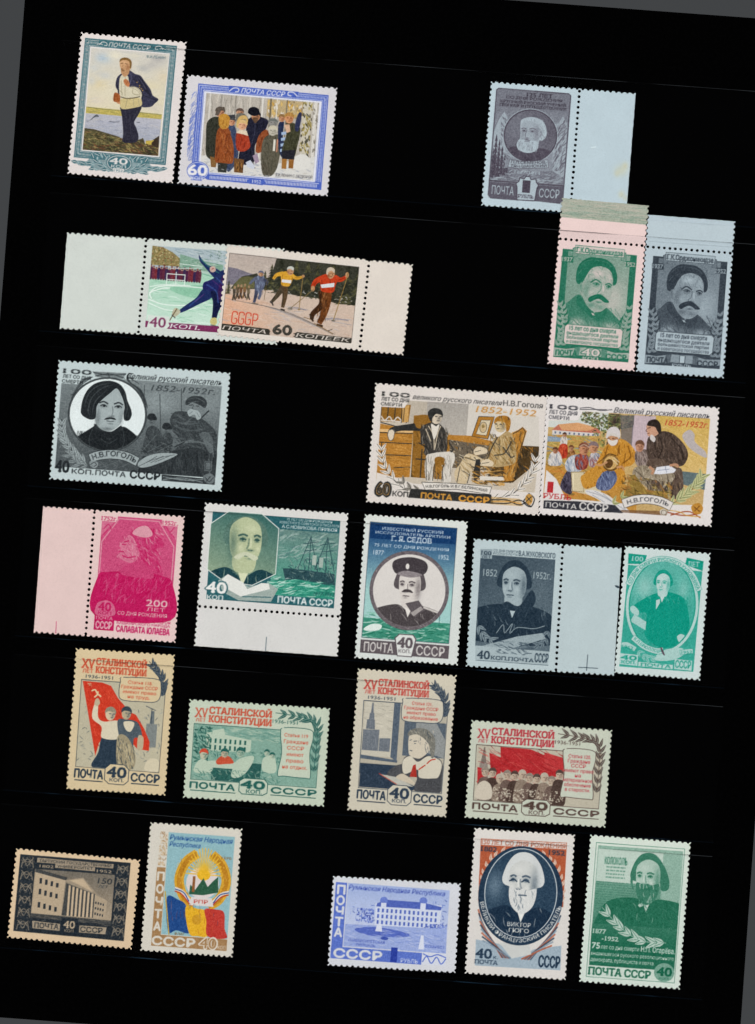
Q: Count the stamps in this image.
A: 24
